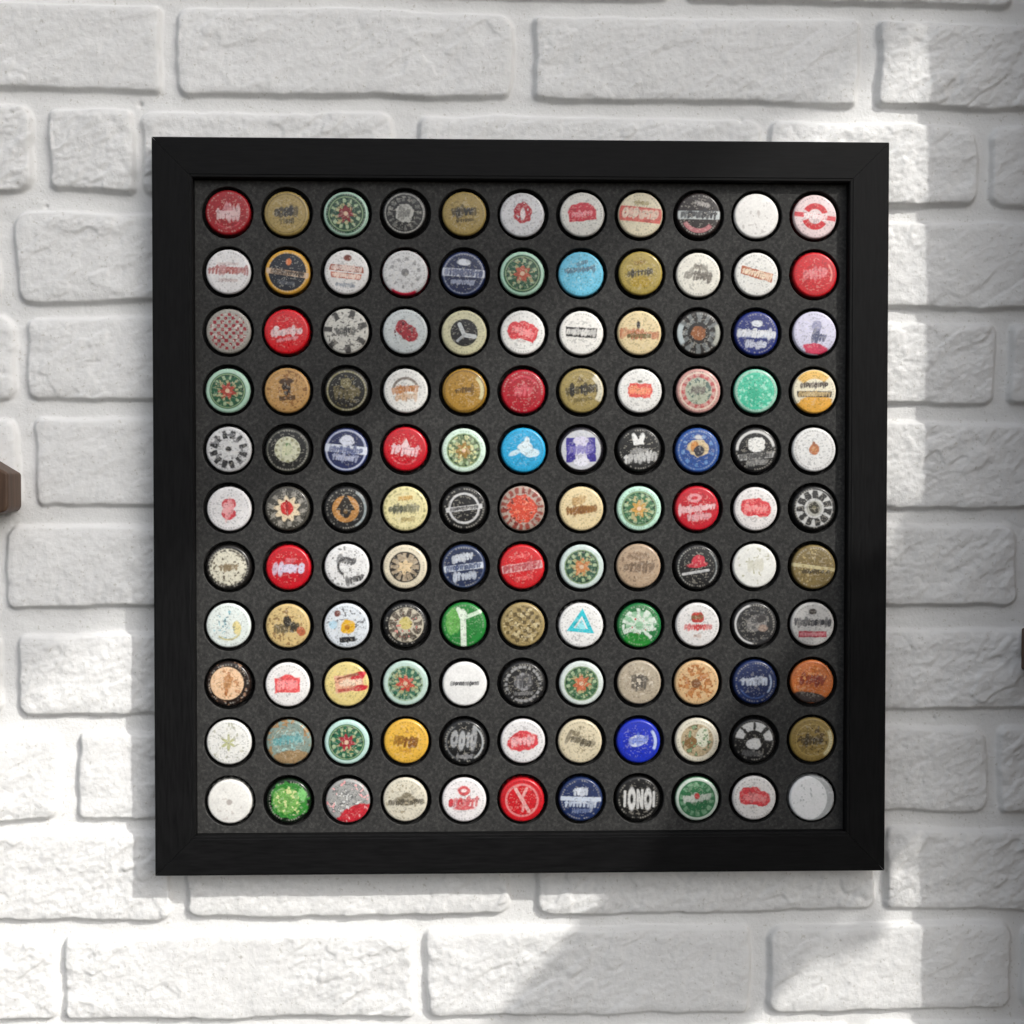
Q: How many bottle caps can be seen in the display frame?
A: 121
